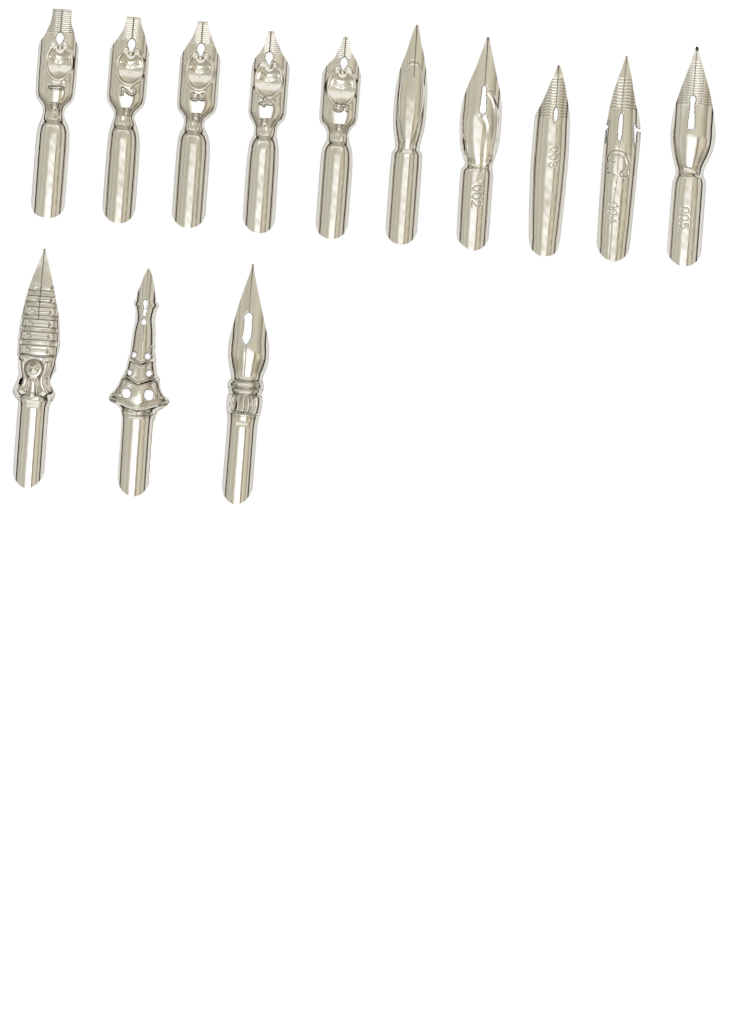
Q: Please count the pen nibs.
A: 13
